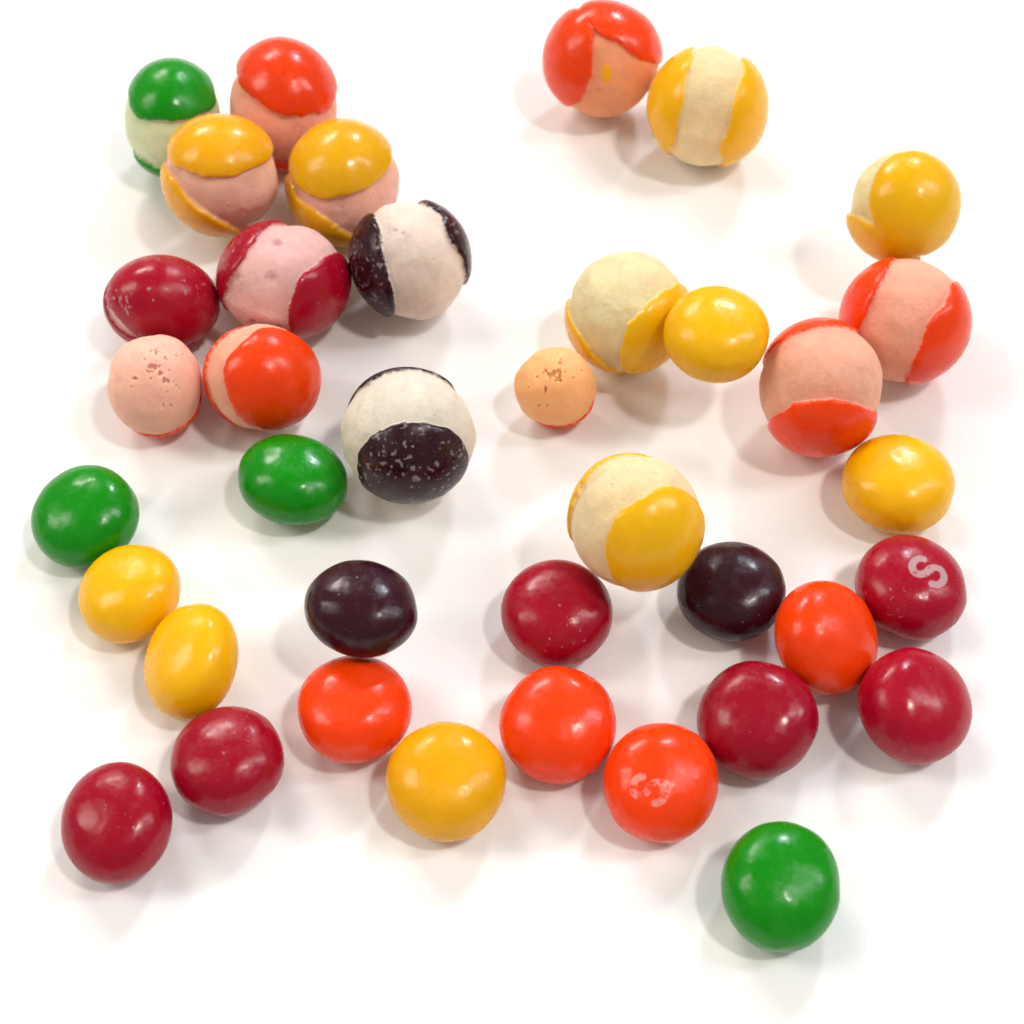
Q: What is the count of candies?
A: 38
